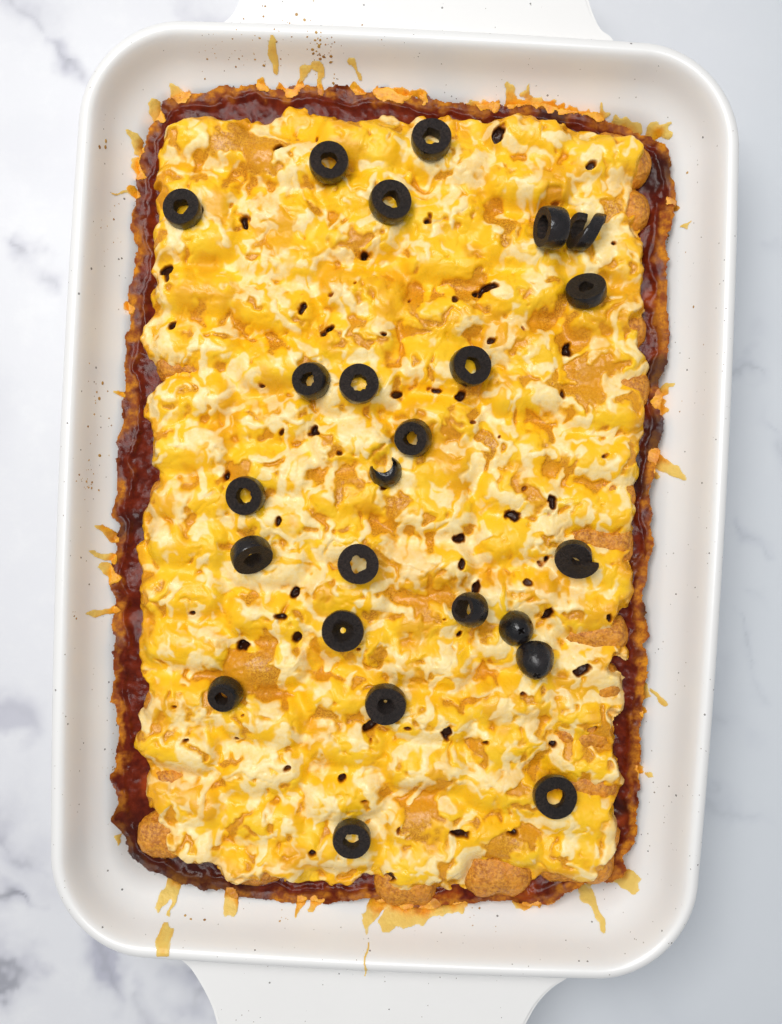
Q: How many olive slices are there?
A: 24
